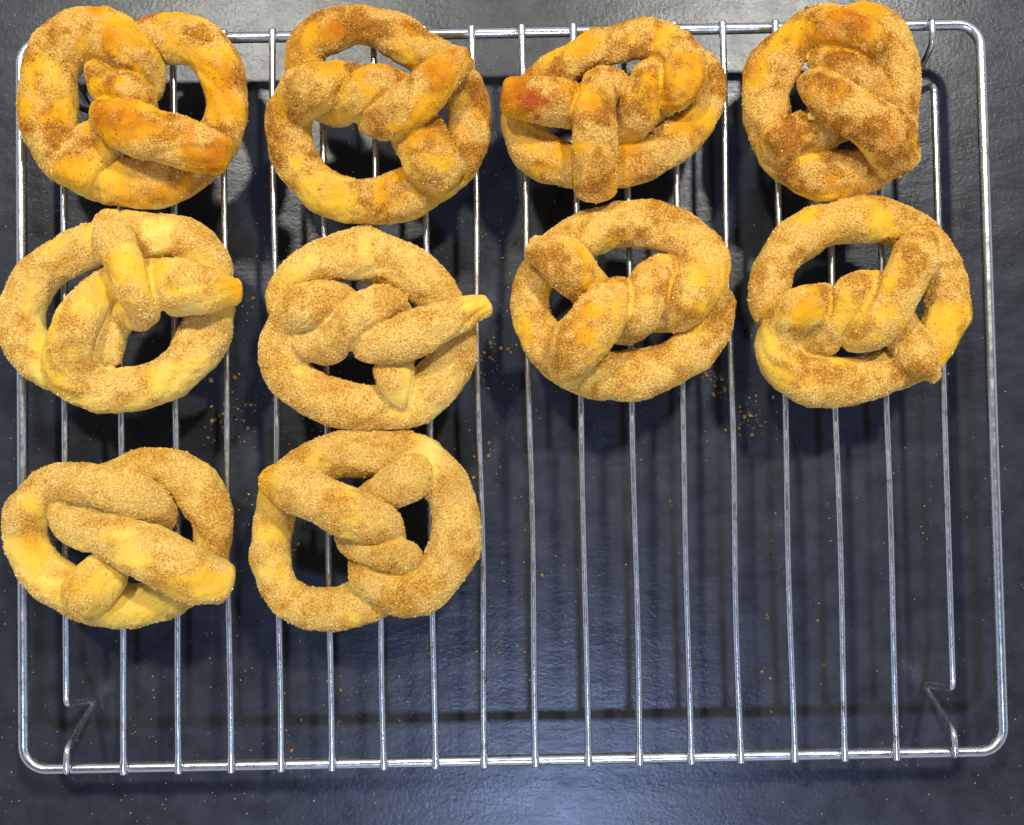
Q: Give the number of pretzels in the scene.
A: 10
